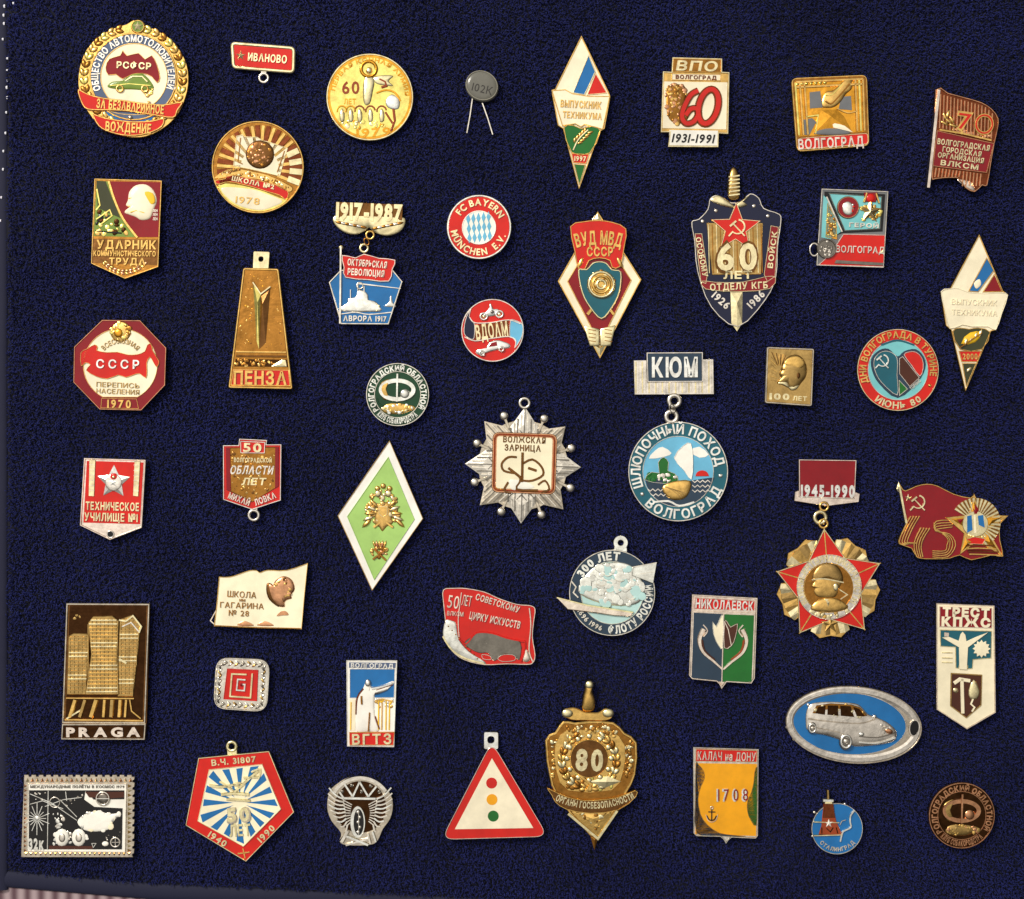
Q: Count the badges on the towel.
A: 45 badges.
